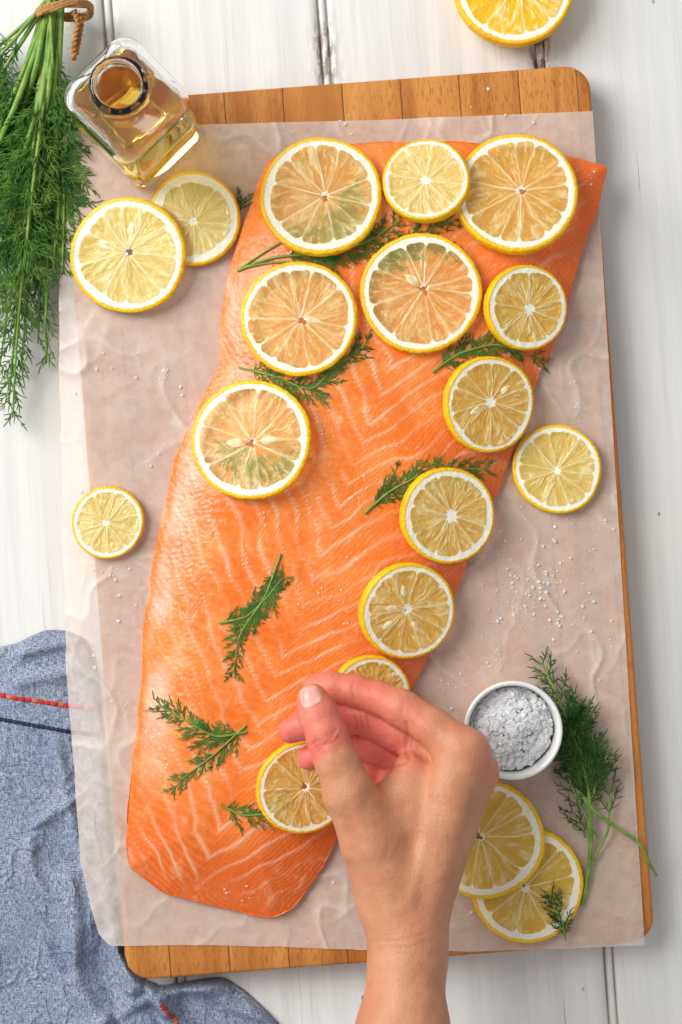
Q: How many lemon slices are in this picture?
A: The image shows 19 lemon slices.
